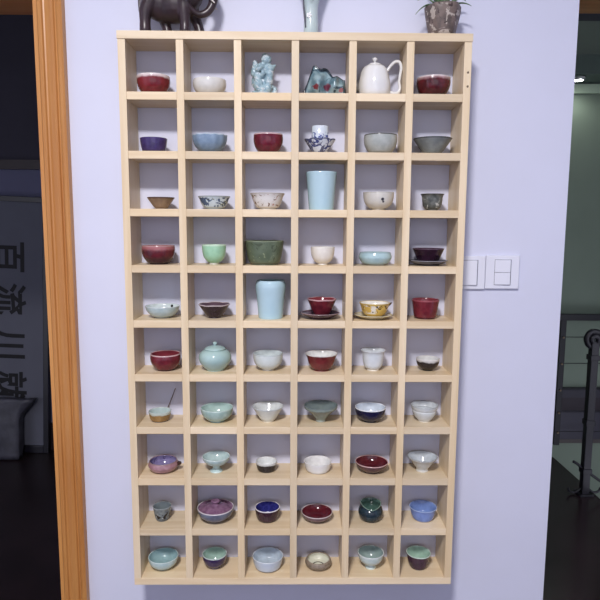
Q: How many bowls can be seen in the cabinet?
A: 54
